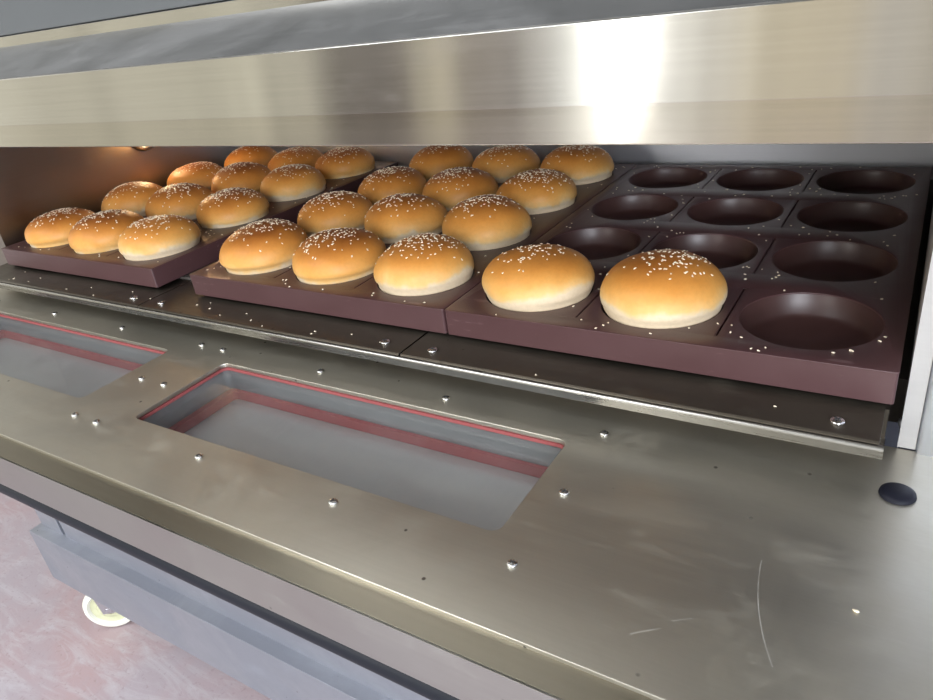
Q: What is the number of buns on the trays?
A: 26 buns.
